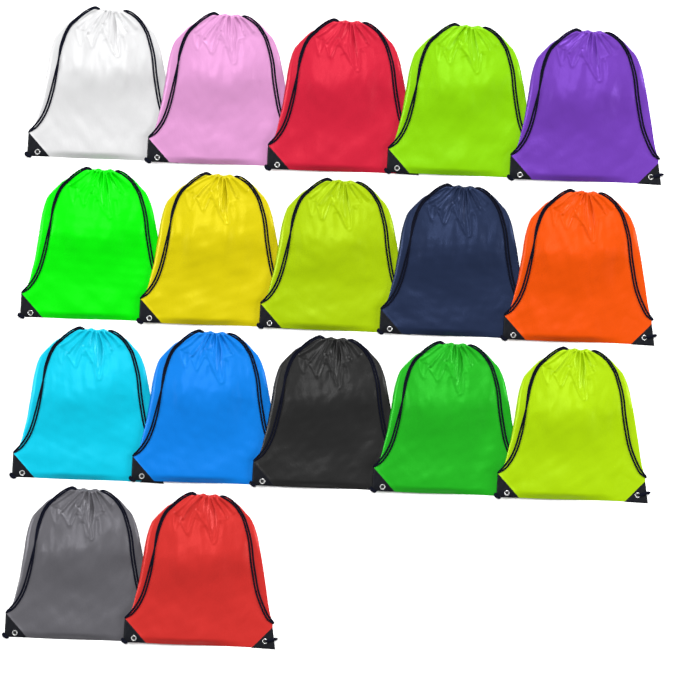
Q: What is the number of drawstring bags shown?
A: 17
